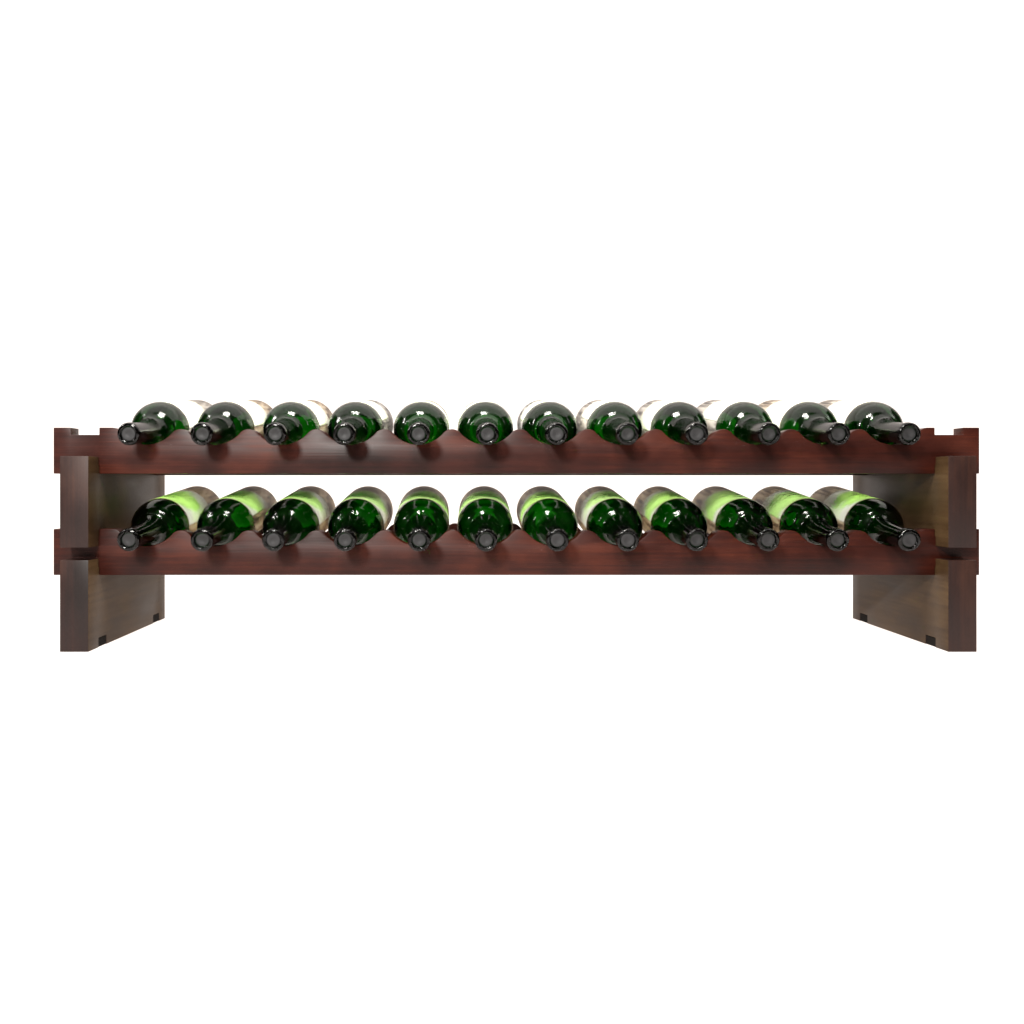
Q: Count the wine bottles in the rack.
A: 24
